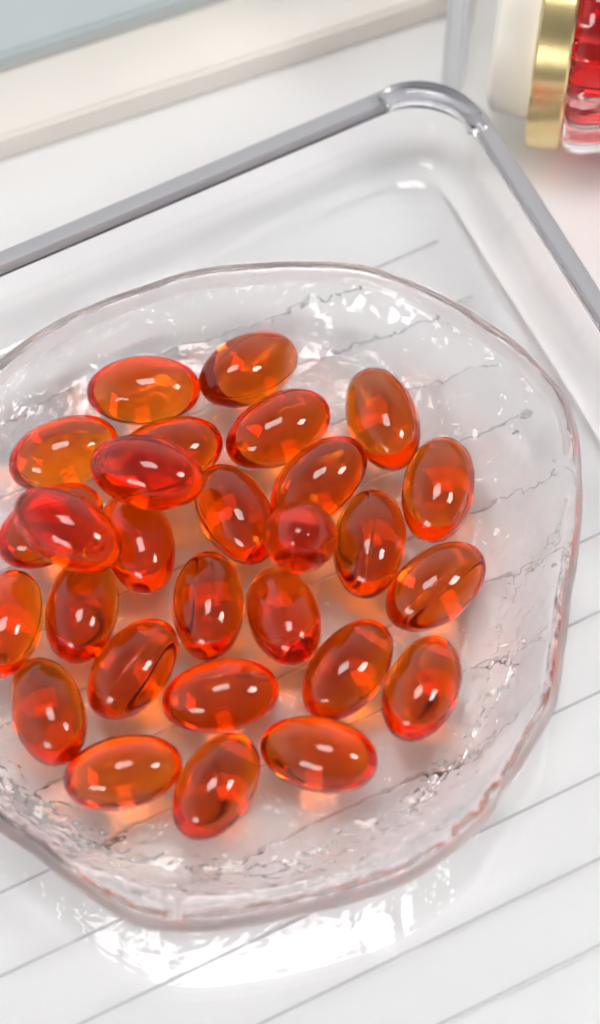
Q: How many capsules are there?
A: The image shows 28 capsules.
